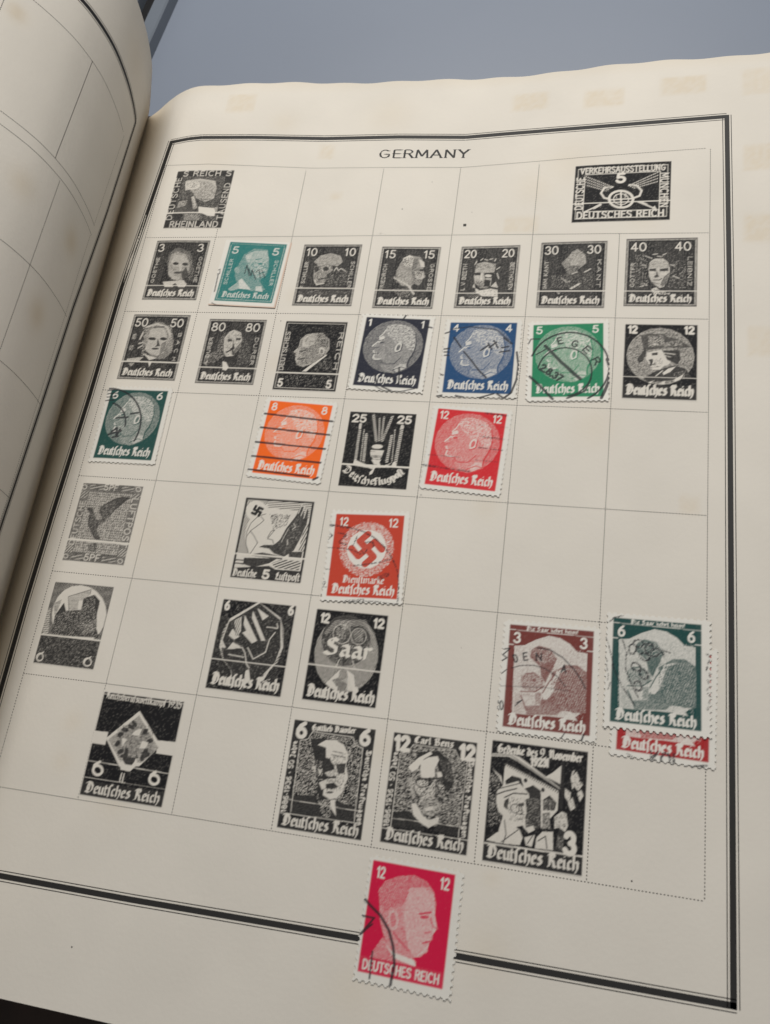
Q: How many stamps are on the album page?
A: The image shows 34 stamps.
